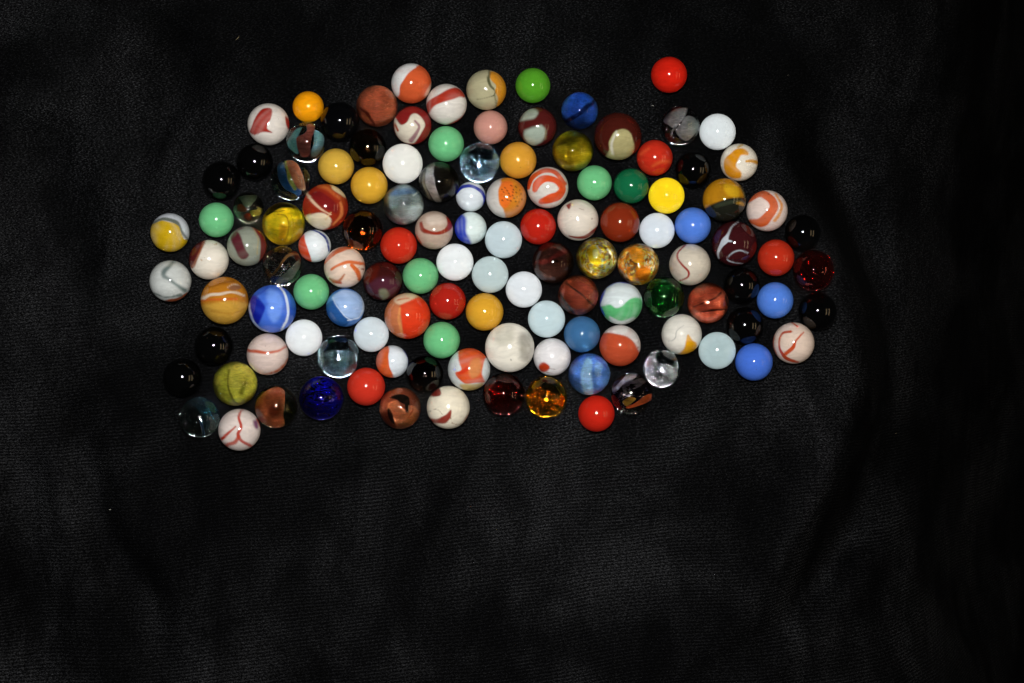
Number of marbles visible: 123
